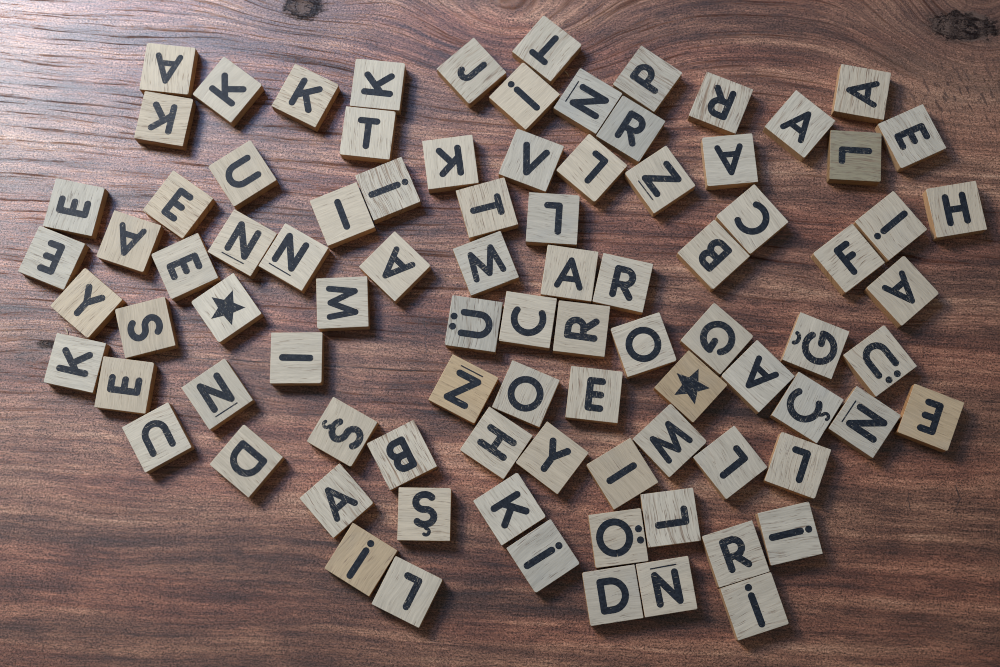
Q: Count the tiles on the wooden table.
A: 90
